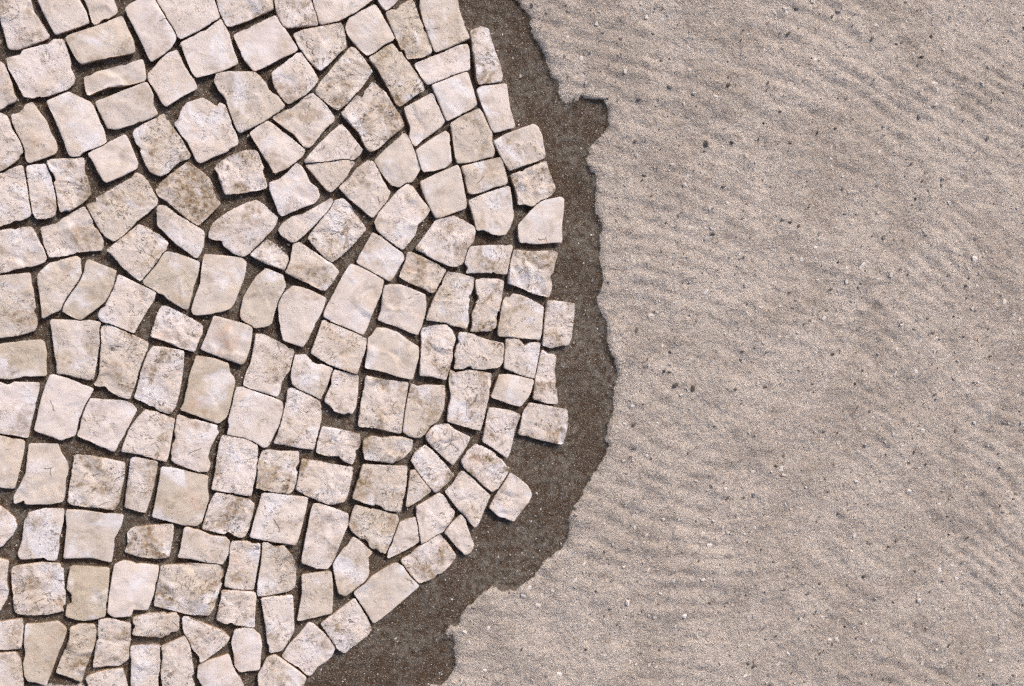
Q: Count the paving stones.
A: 173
